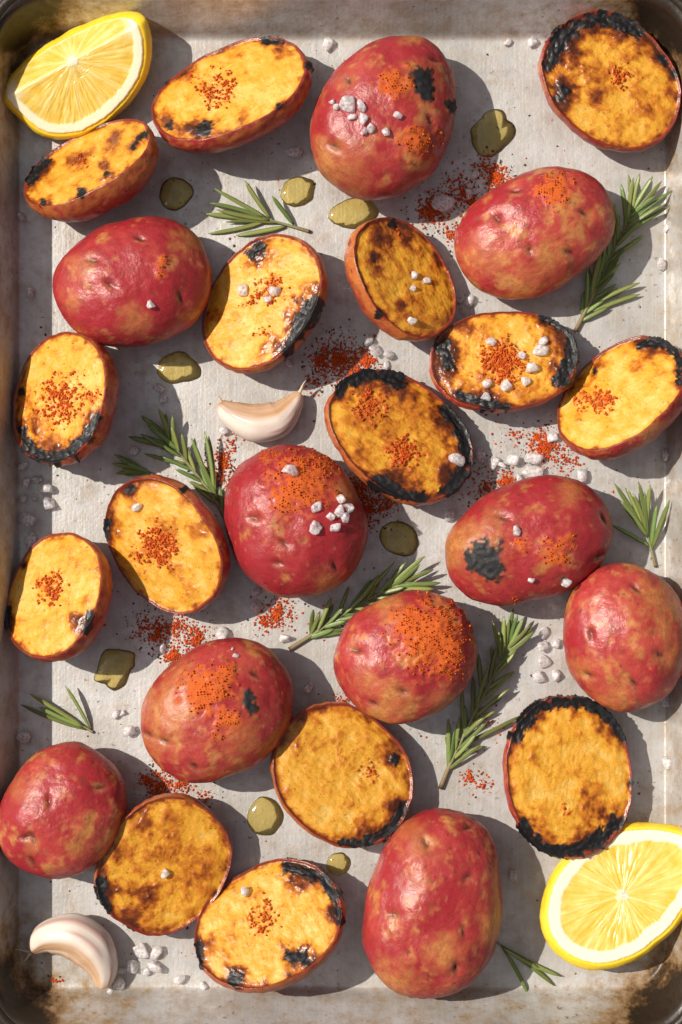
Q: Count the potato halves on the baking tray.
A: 15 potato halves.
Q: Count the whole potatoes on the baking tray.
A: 10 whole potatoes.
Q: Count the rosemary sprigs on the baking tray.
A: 9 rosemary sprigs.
